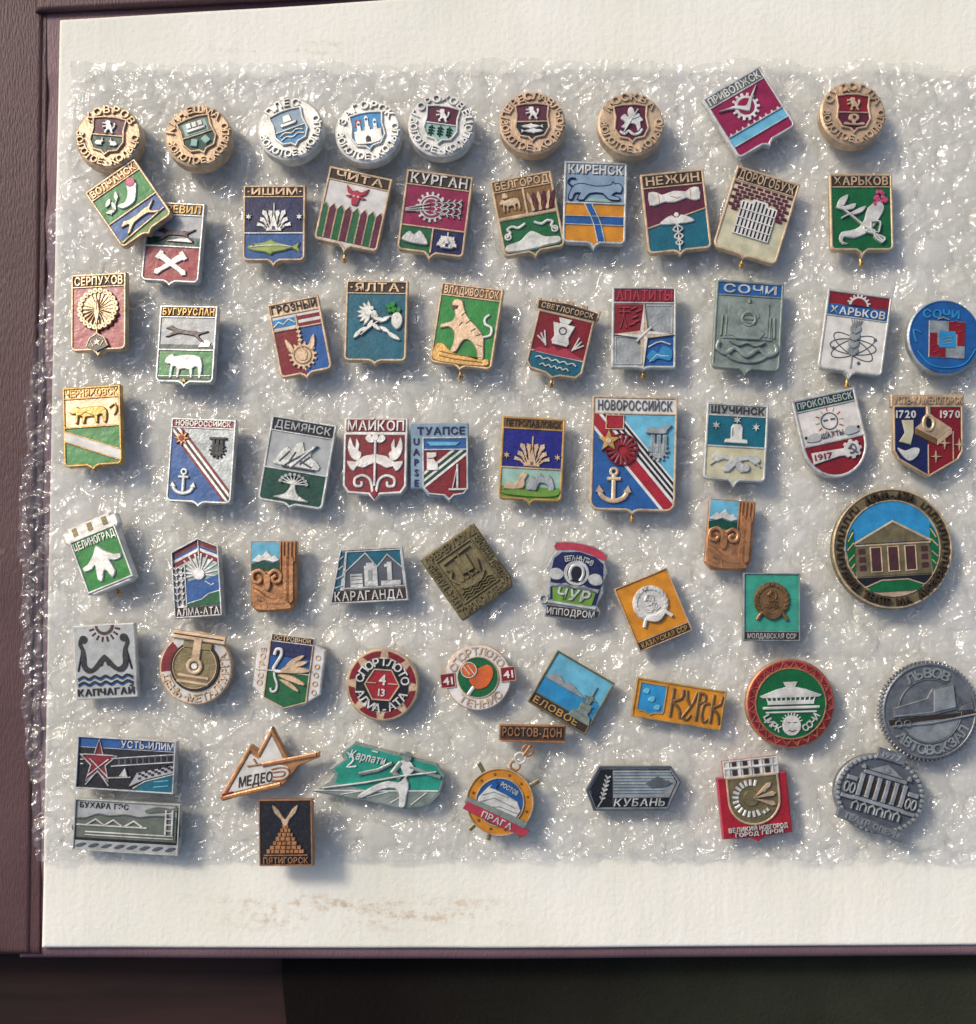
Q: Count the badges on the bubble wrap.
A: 67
